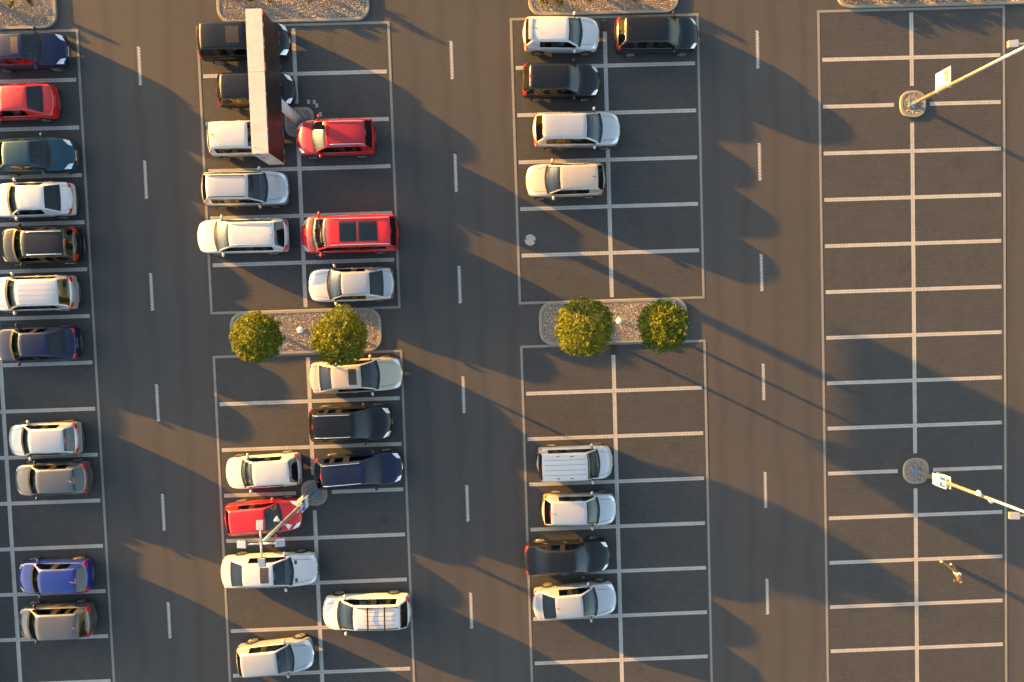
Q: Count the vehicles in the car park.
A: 36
